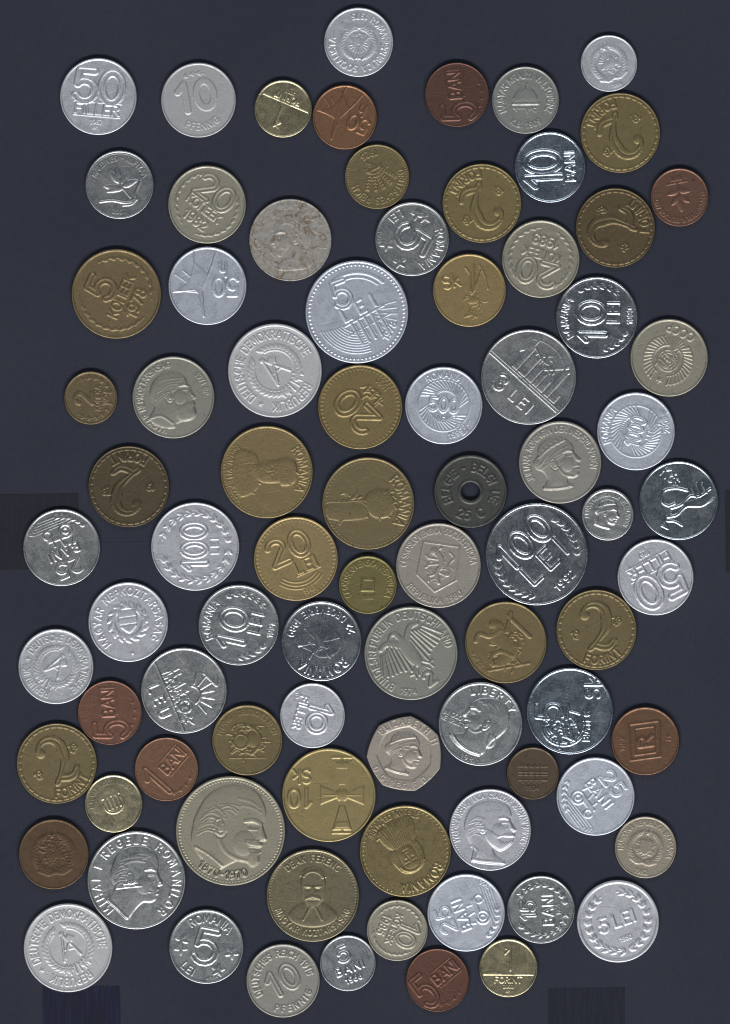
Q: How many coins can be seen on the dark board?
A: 84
